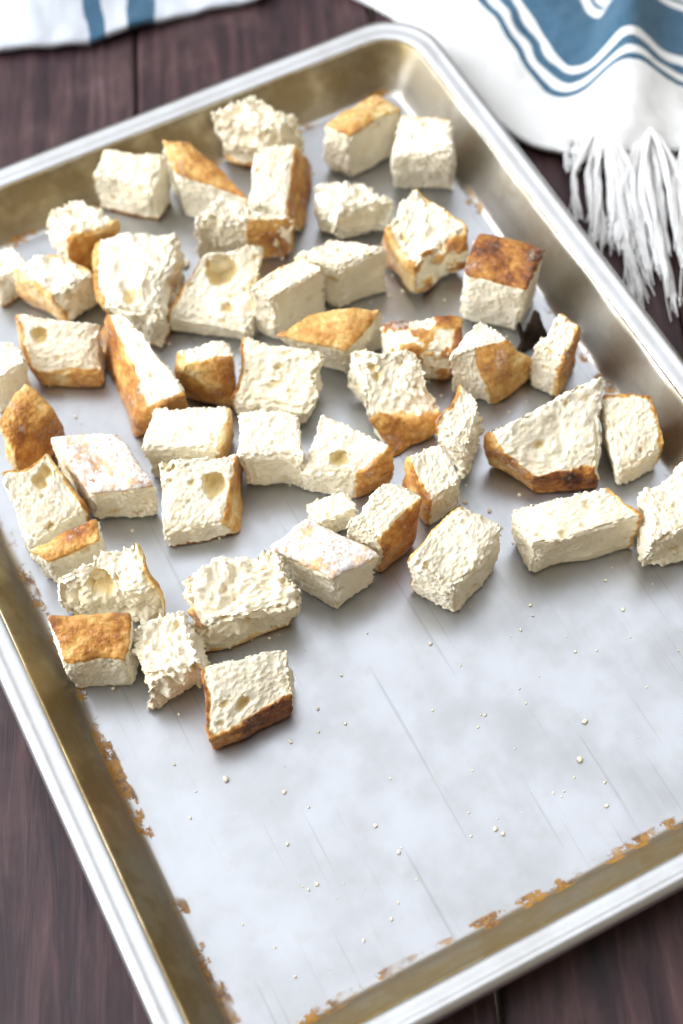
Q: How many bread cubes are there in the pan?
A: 50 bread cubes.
